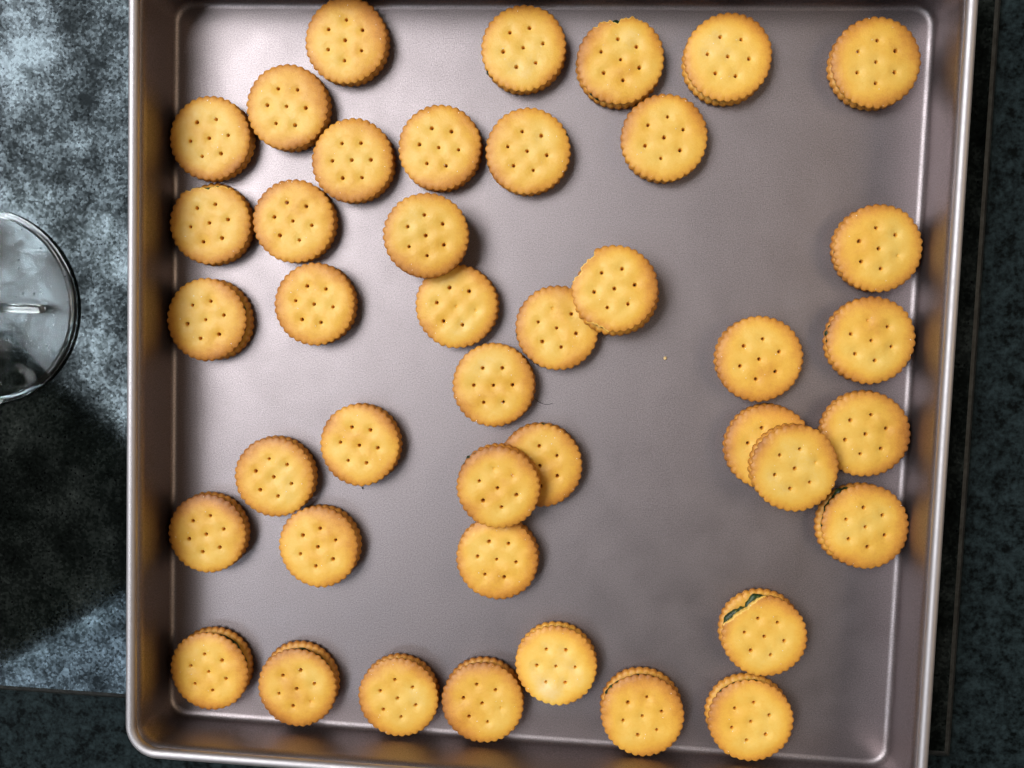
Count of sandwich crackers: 42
